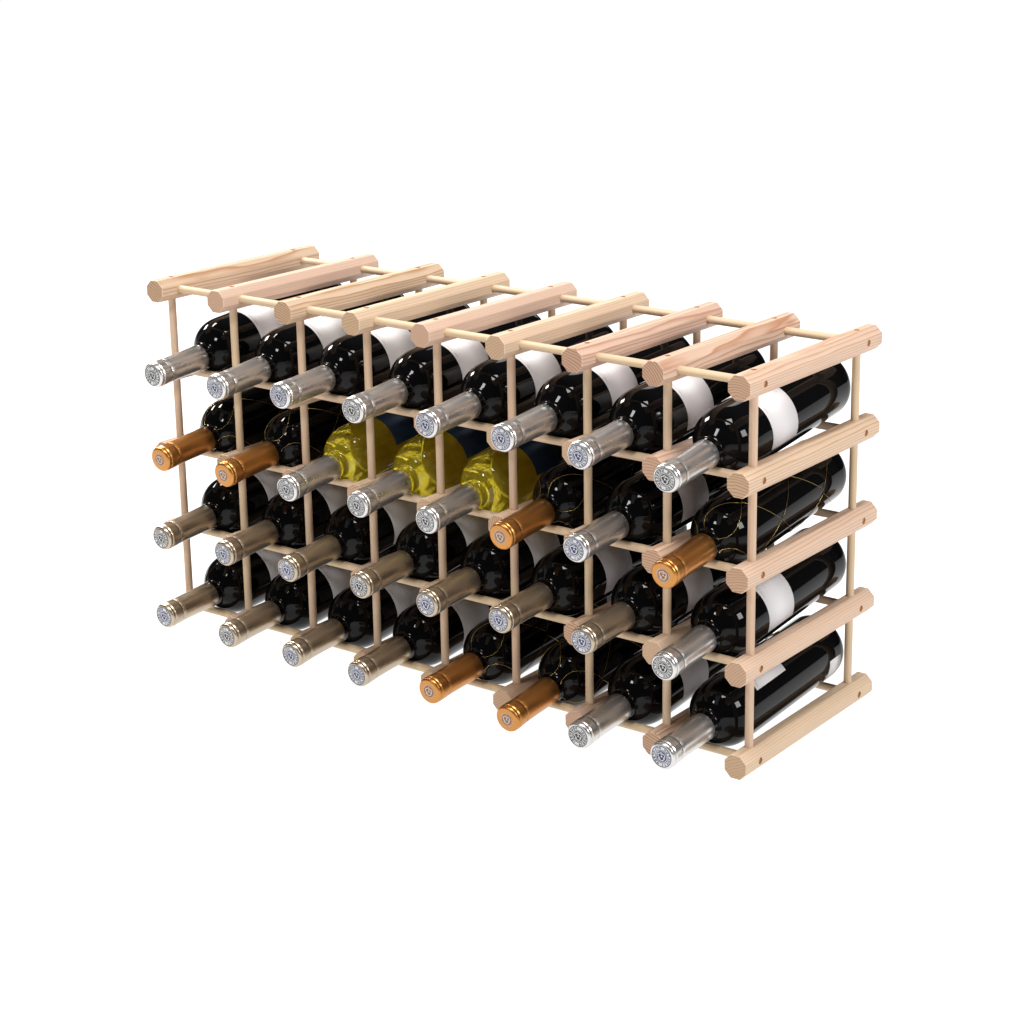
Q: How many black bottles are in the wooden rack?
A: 29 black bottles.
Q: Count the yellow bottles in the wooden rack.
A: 3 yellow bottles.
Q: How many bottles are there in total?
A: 32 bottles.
